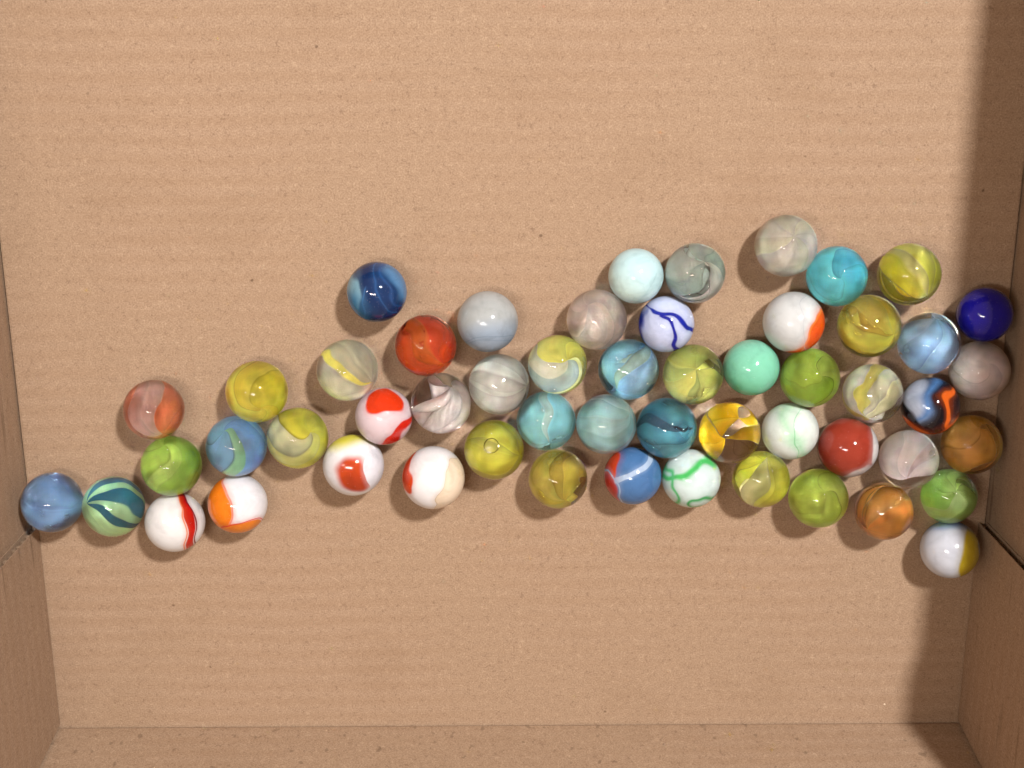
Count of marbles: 54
